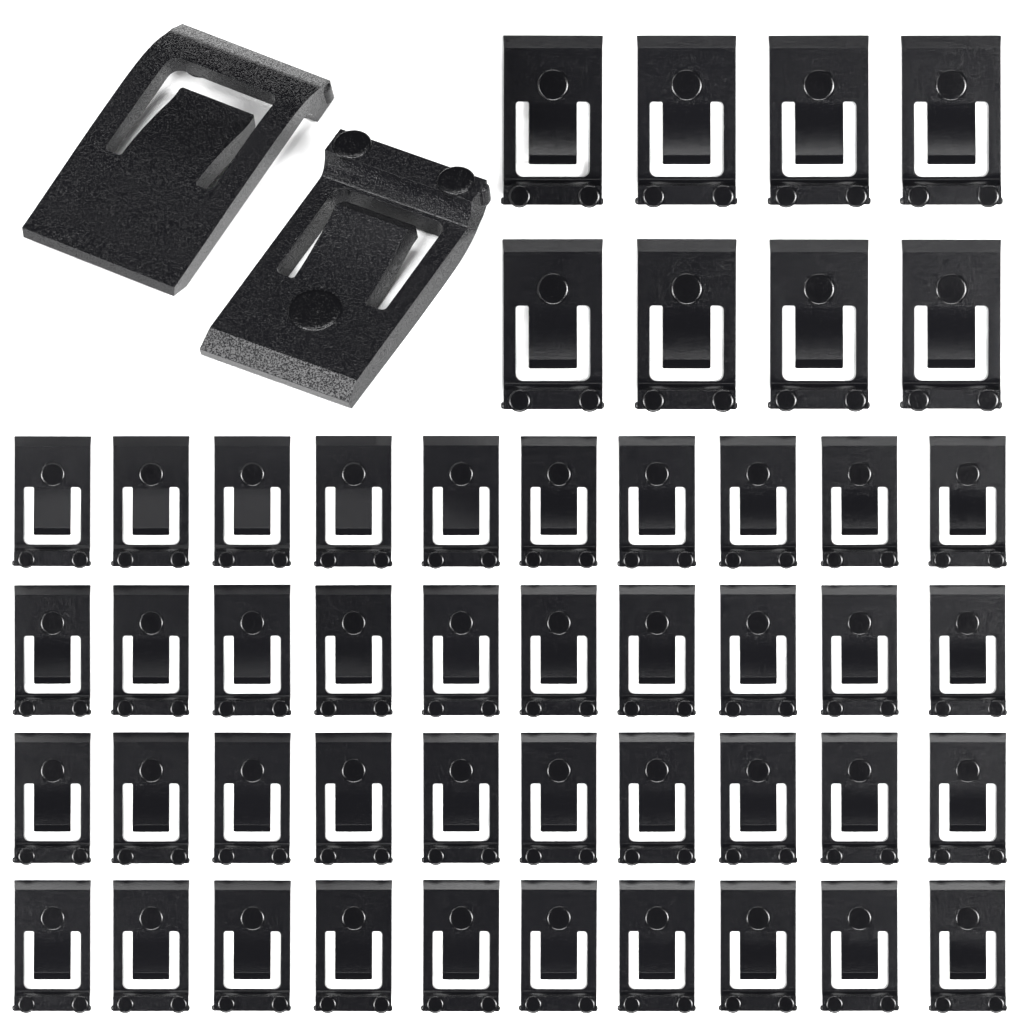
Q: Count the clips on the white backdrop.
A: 50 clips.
